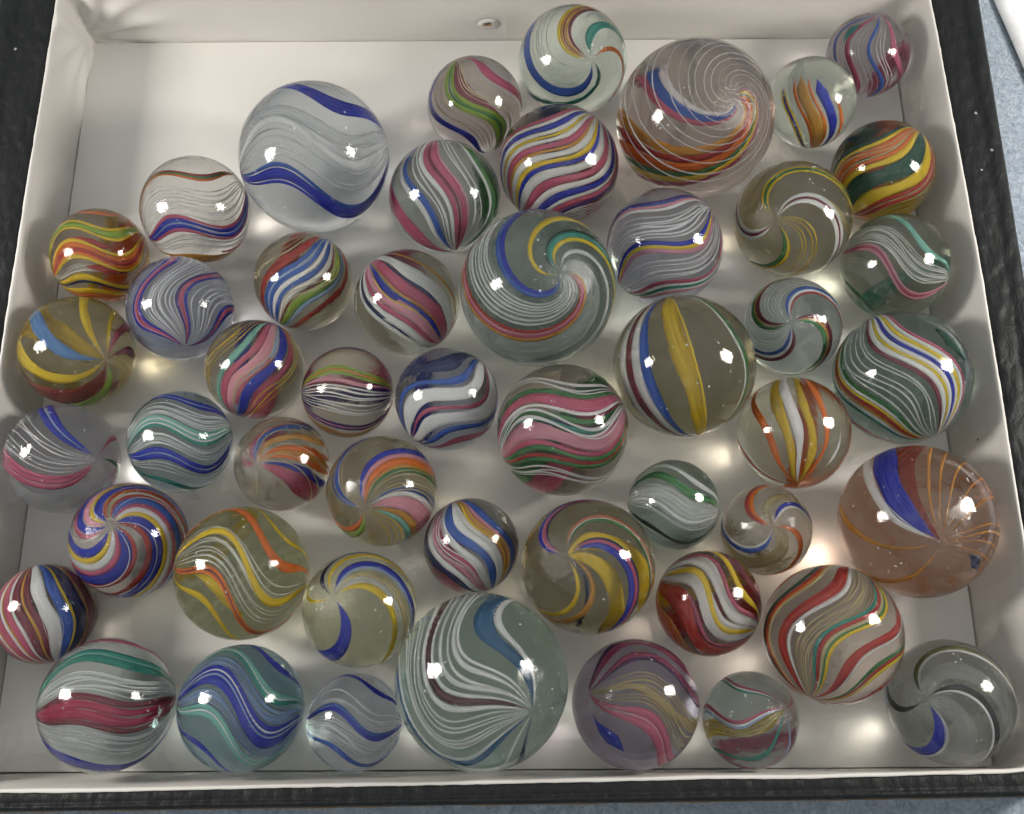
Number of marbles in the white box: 49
